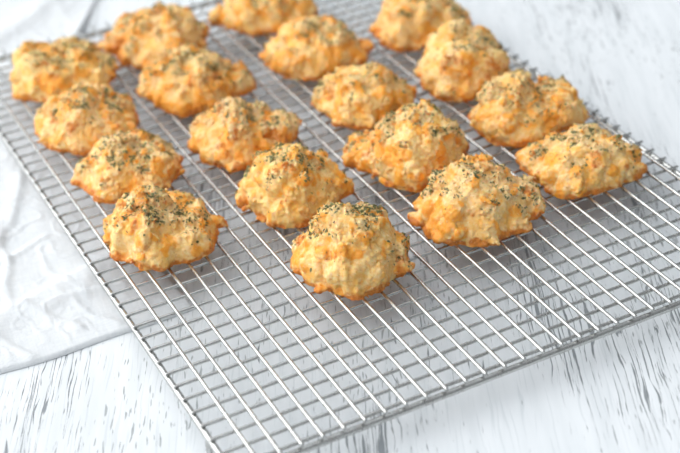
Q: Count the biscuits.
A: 18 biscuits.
